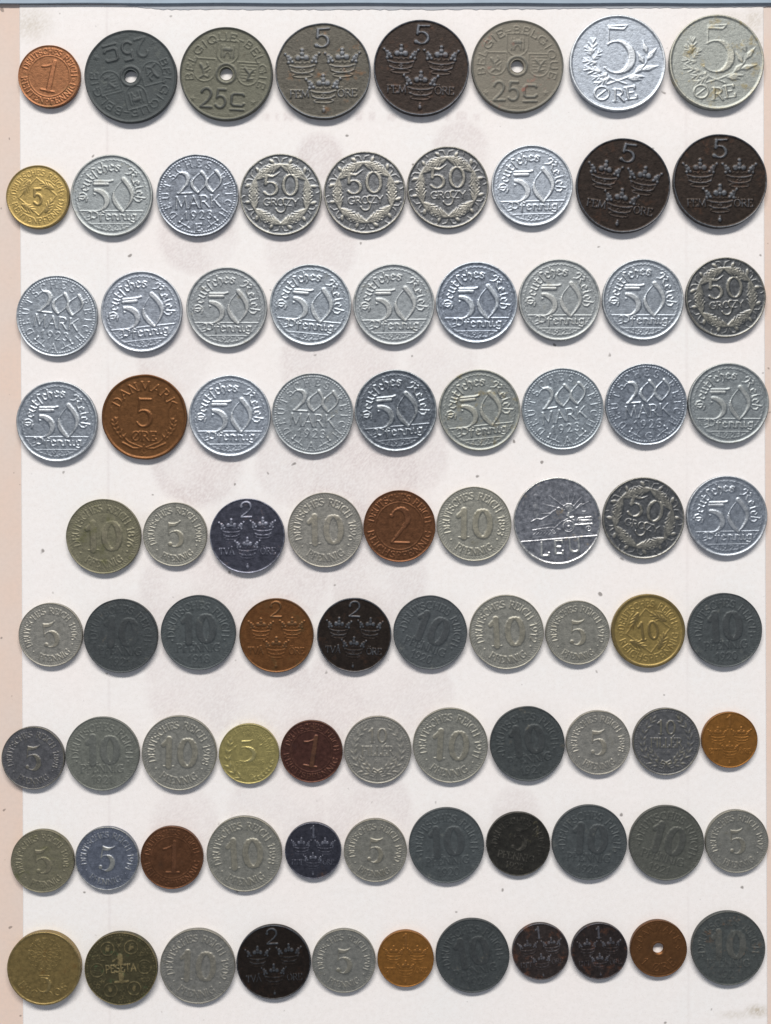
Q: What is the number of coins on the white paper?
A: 87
